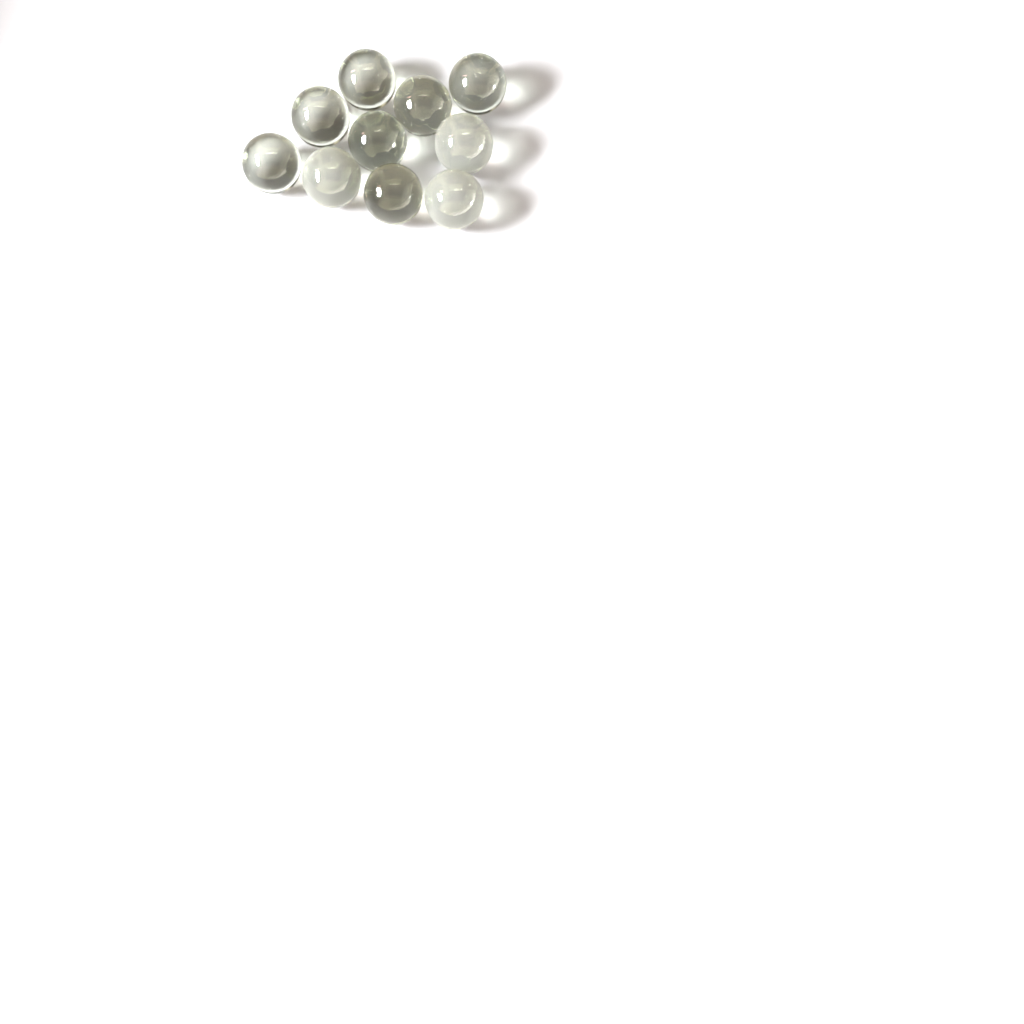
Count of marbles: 10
